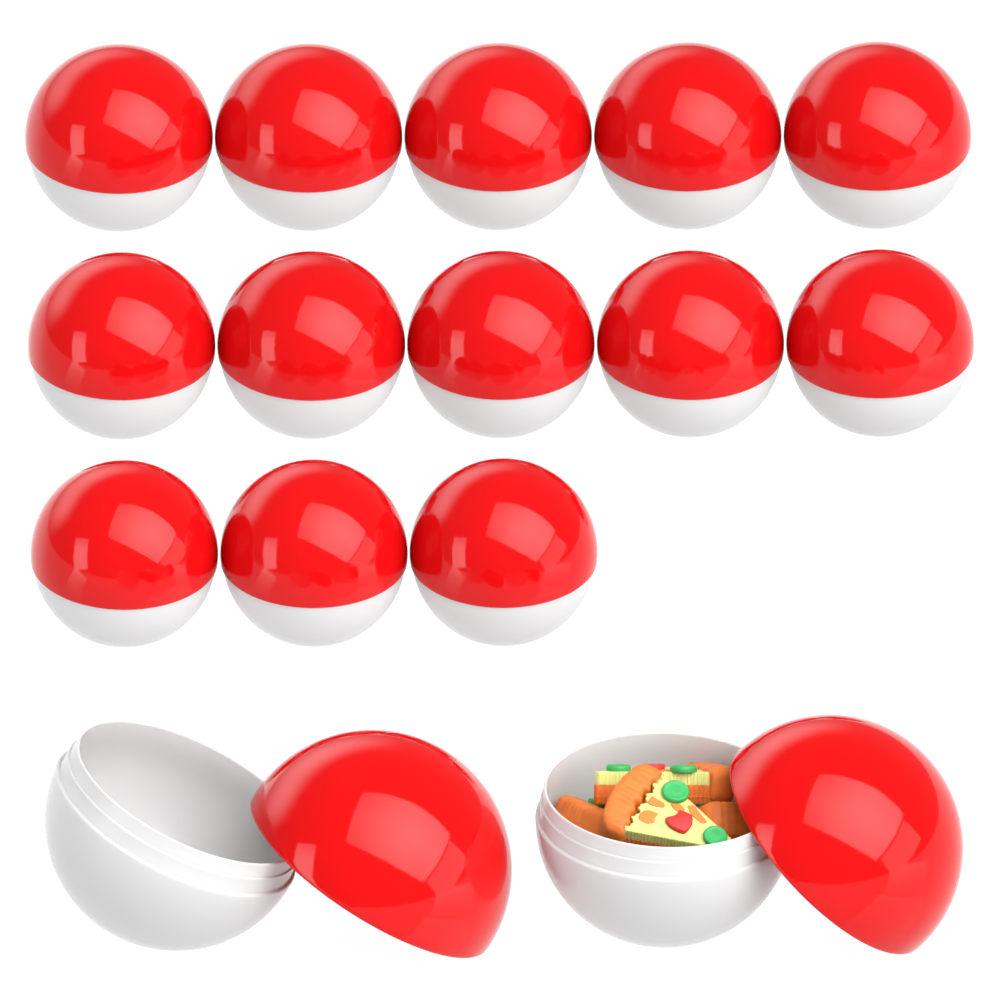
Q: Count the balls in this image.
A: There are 13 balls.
